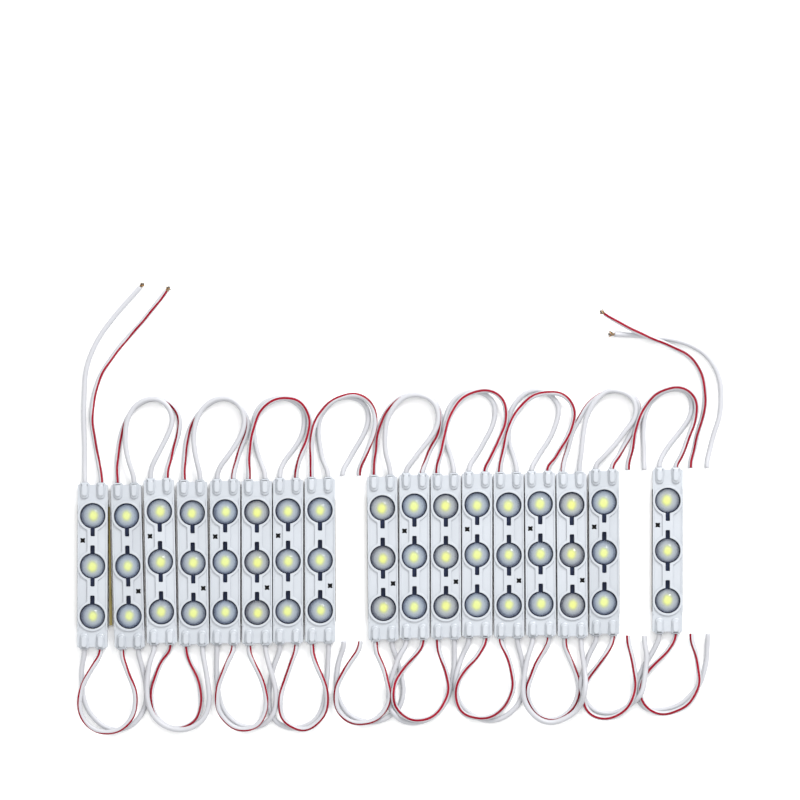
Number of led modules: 17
